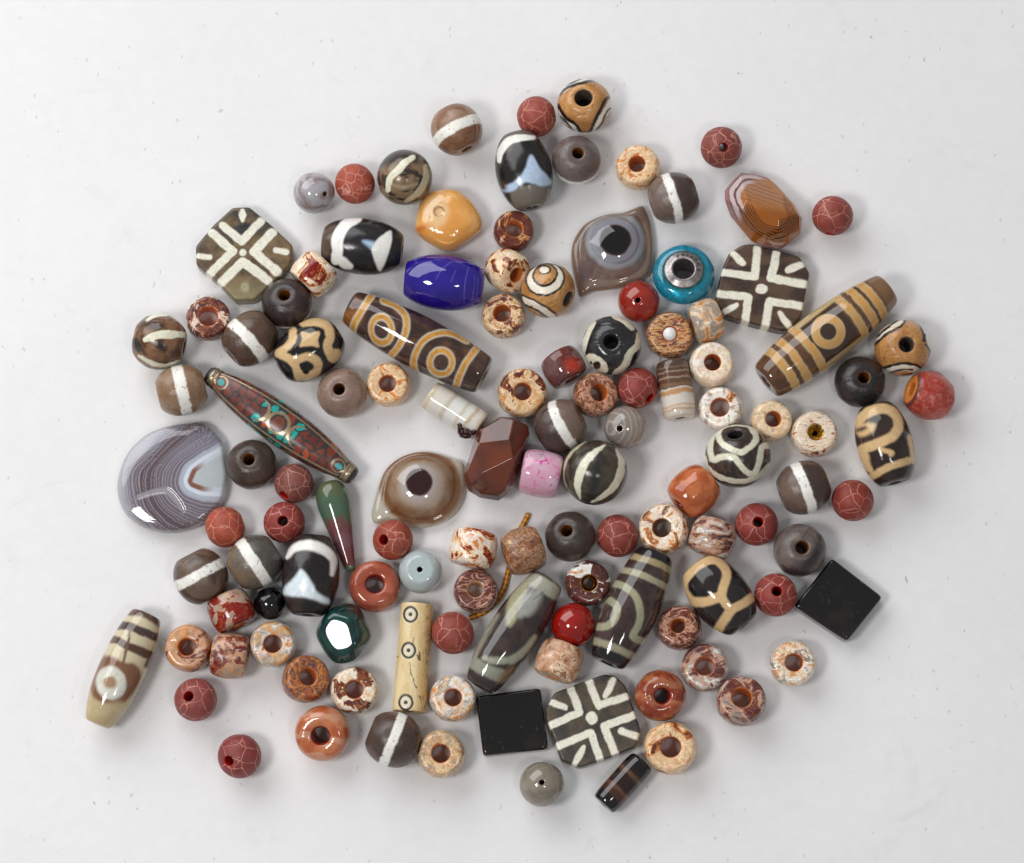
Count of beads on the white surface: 120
